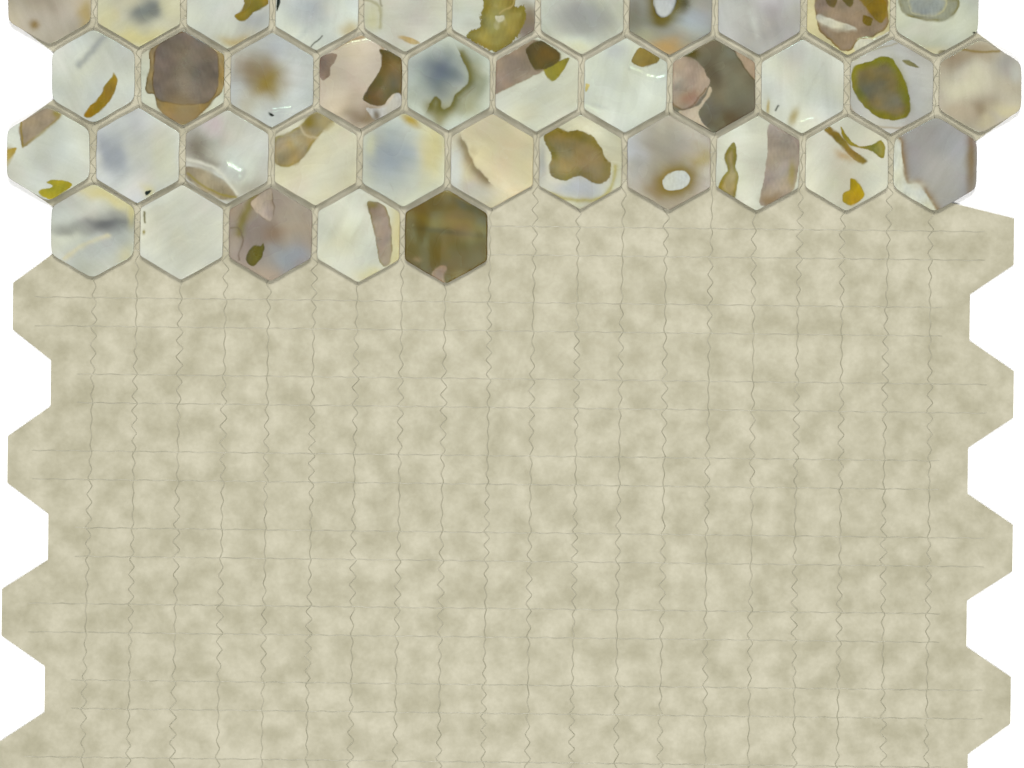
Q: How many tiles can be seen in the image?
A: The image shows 38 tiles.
